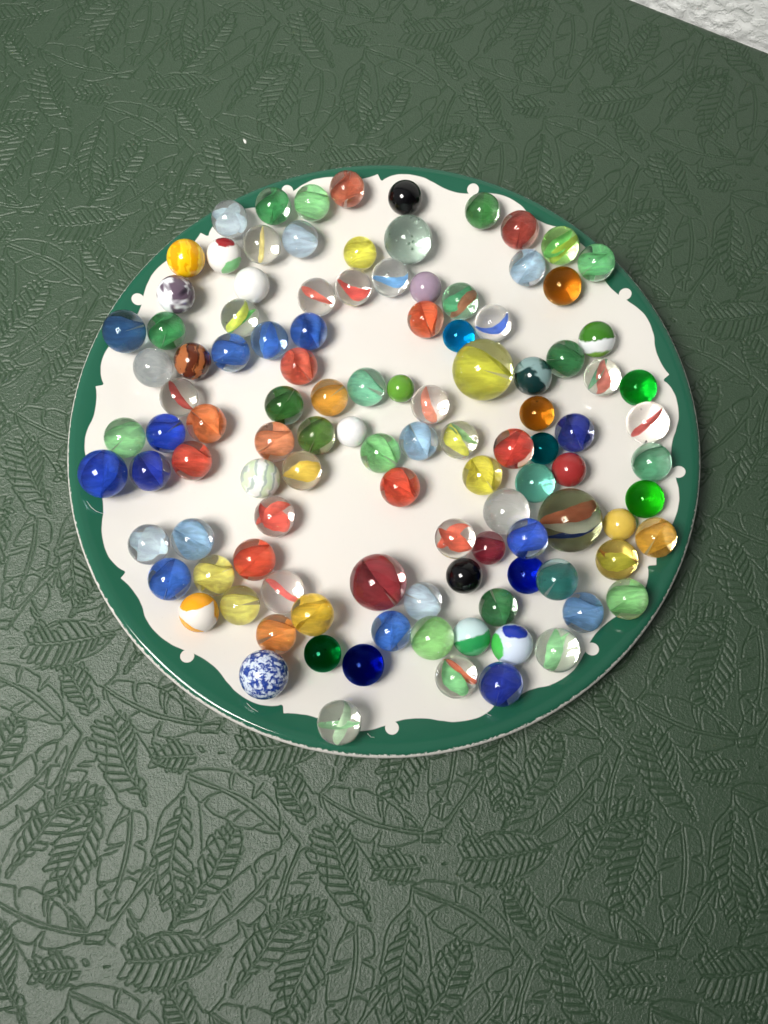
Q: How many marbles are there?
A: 111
